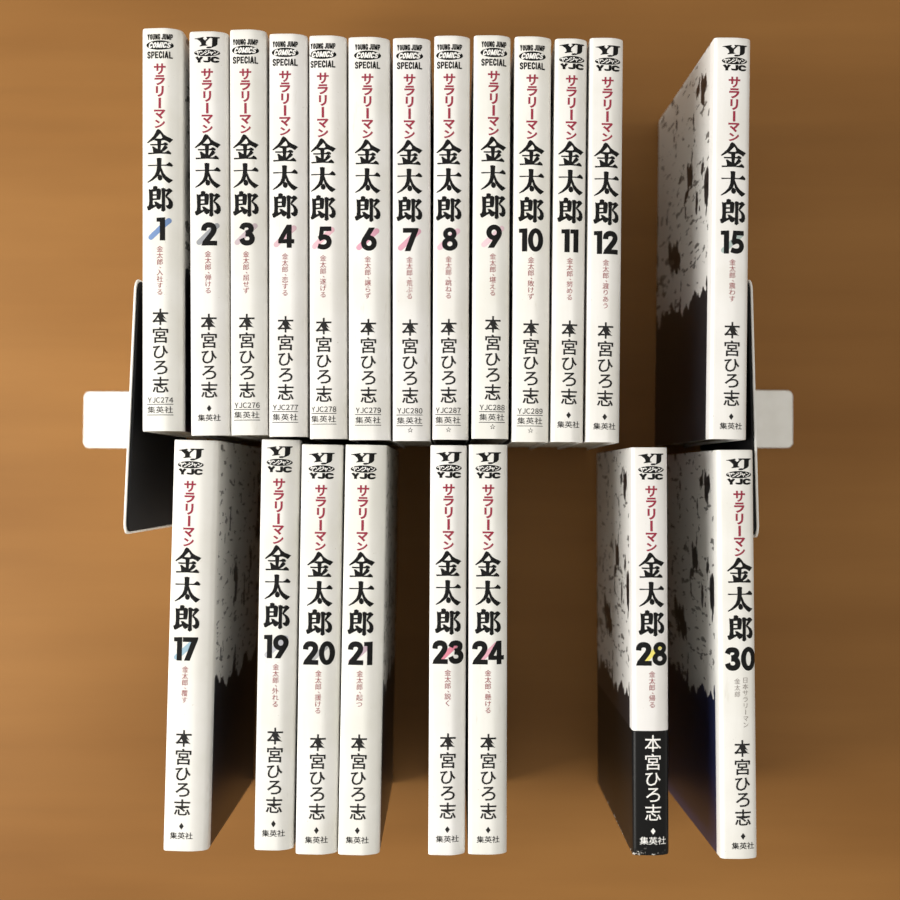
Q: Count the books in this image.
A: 21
